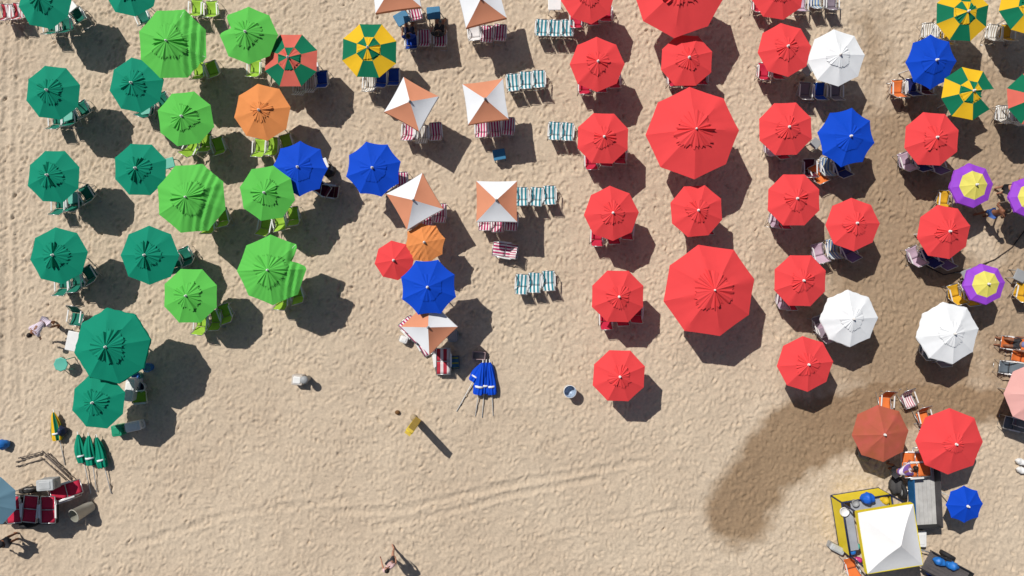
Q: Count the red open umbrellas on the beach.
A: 22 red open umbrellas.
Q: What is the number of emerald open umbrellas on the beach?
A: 10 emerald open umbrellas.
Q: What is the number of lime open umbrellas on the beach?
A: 7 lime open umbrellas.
